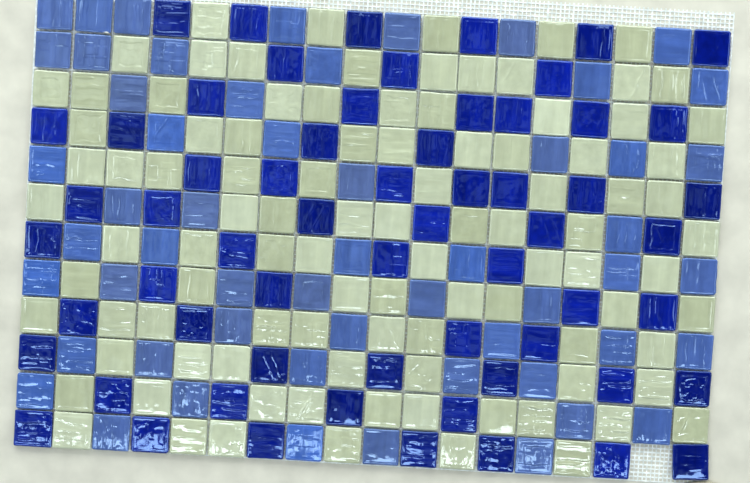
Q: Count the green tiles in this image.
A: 99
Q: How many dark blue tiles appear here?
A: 61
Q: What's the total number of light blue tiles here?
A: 55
